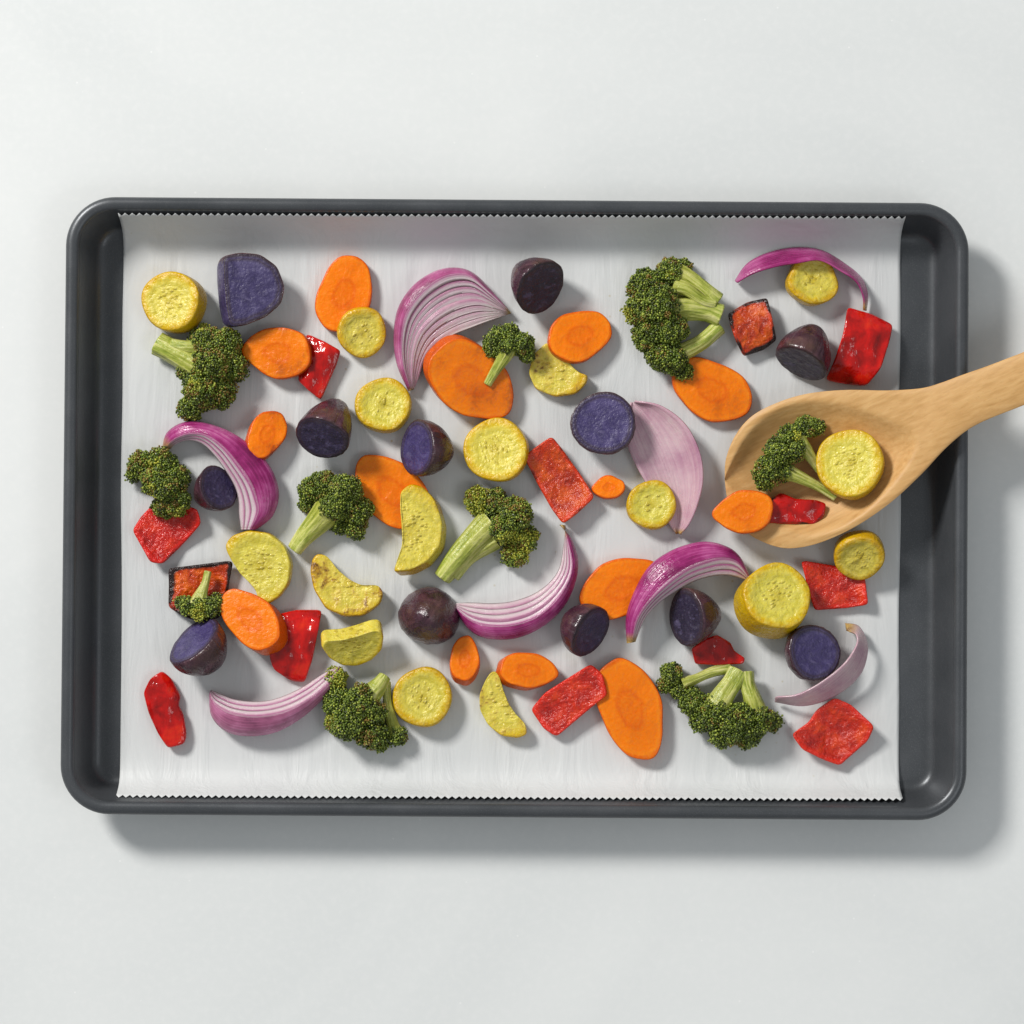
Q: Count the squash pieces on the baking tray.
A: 16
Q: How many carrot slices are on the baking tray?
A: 14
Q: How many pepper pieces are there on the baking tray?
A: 13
